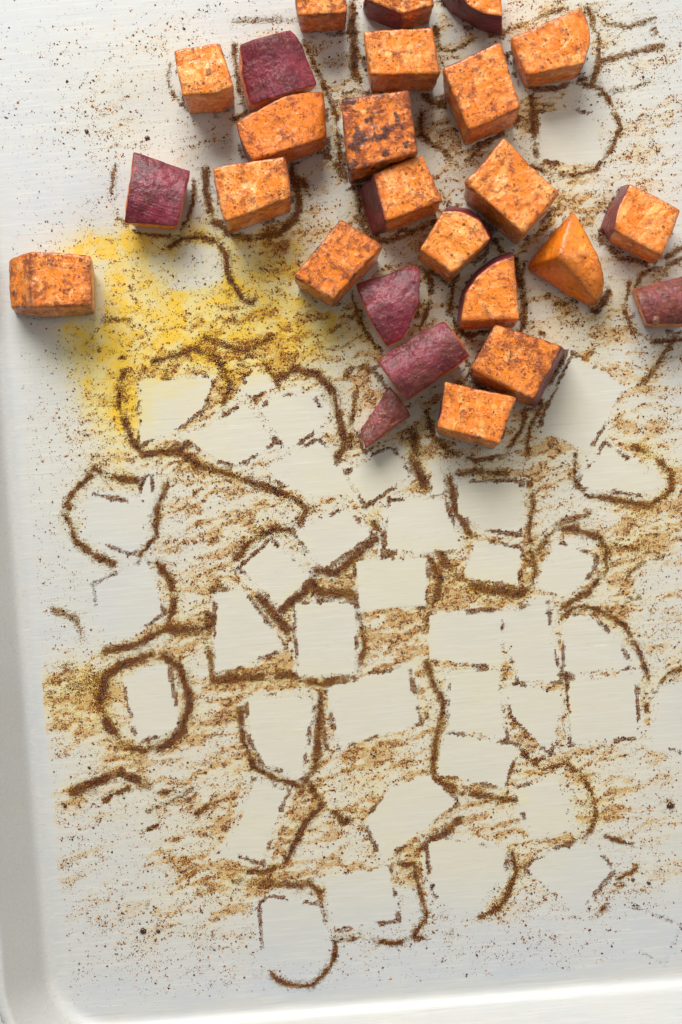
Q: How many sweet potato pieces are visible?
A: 26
